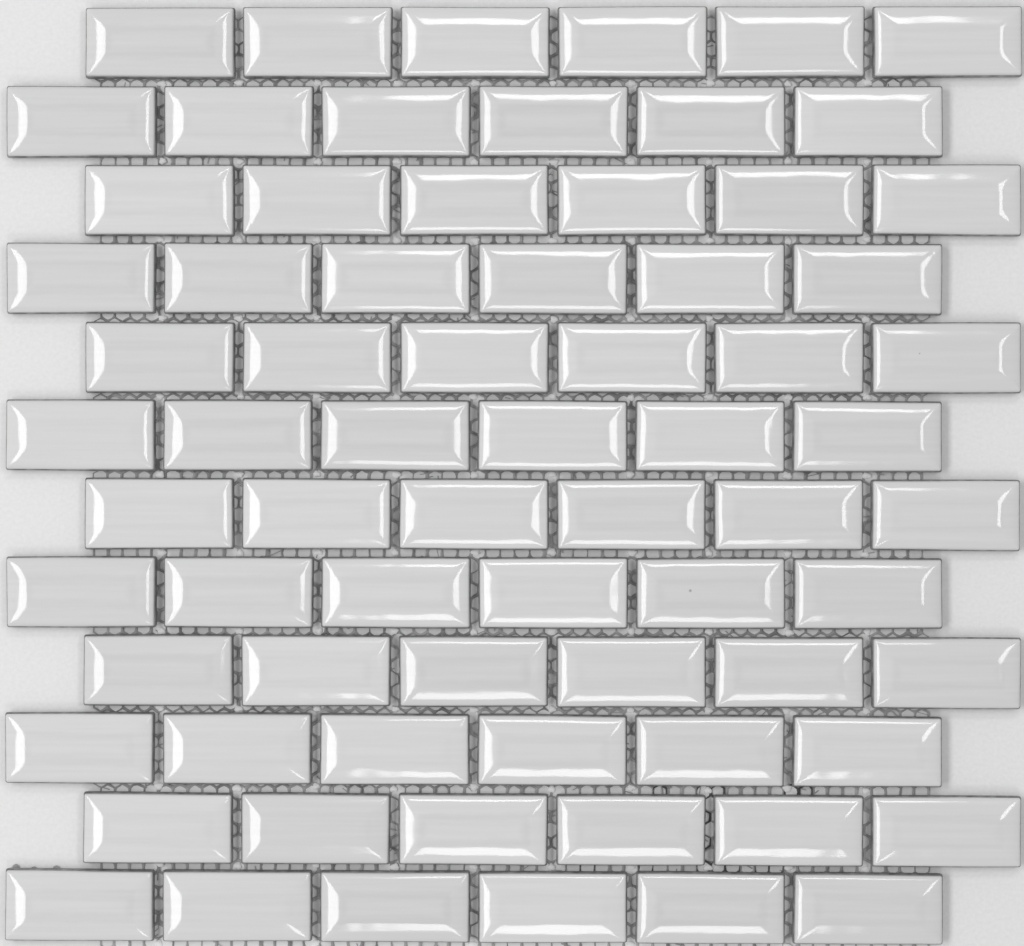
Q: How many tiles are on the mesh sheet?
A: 72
